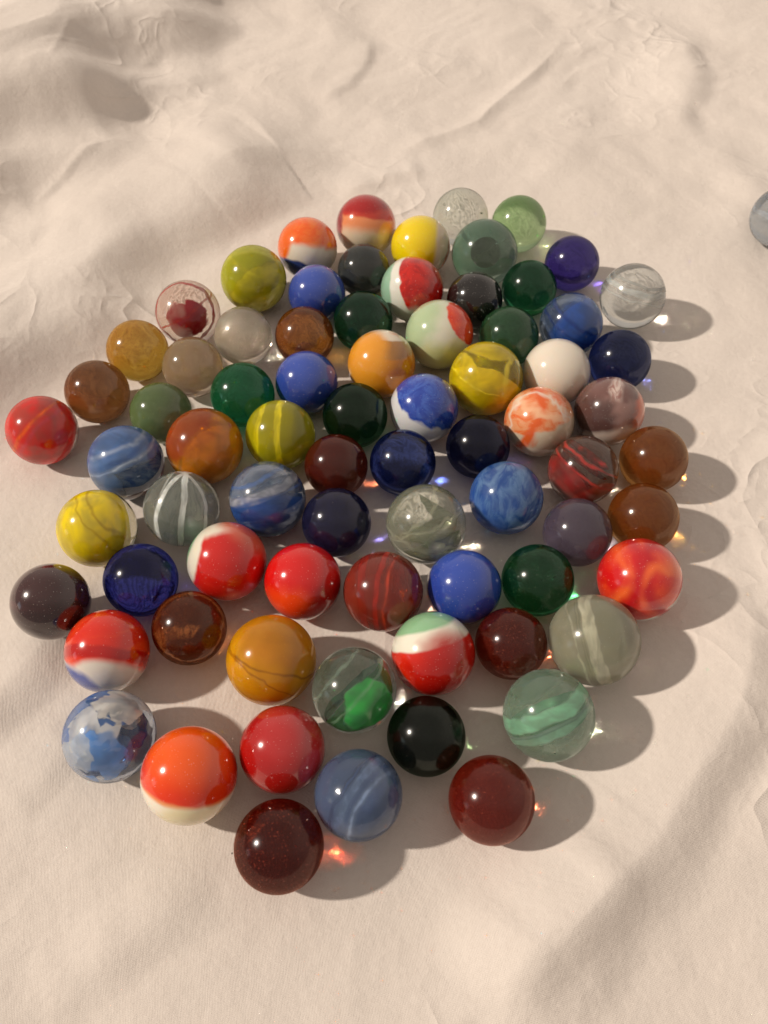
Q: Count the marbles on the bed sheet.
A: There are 76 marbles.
